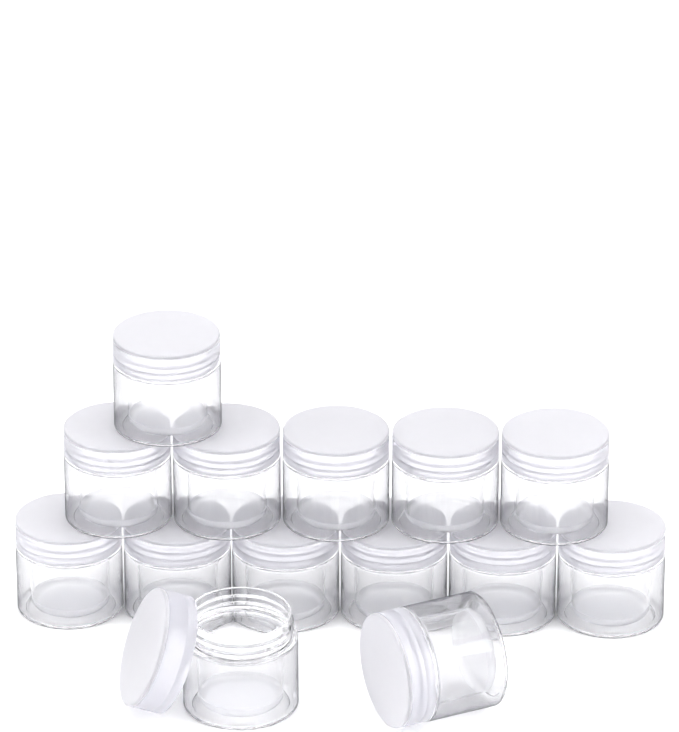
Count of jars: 14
